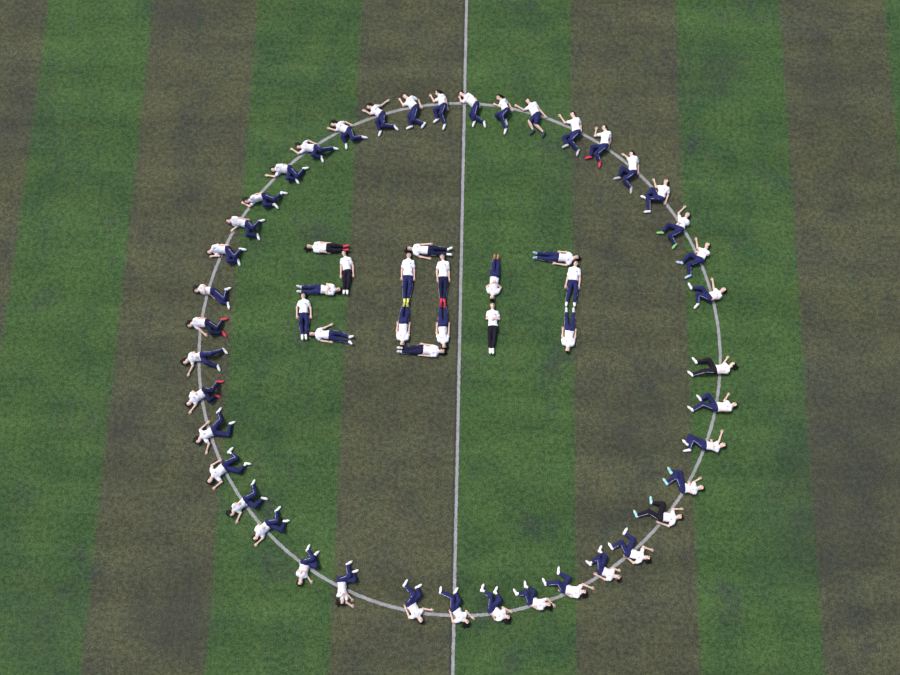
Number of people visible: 57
